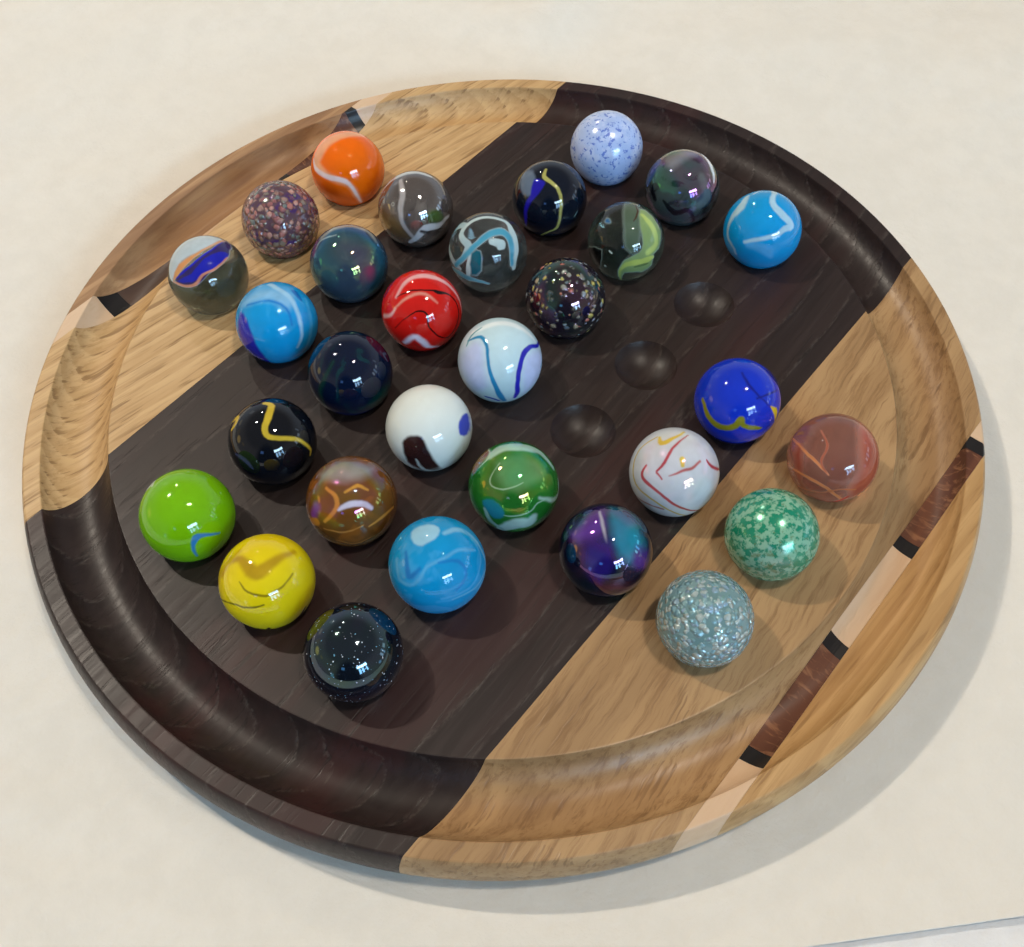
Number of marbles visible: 30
